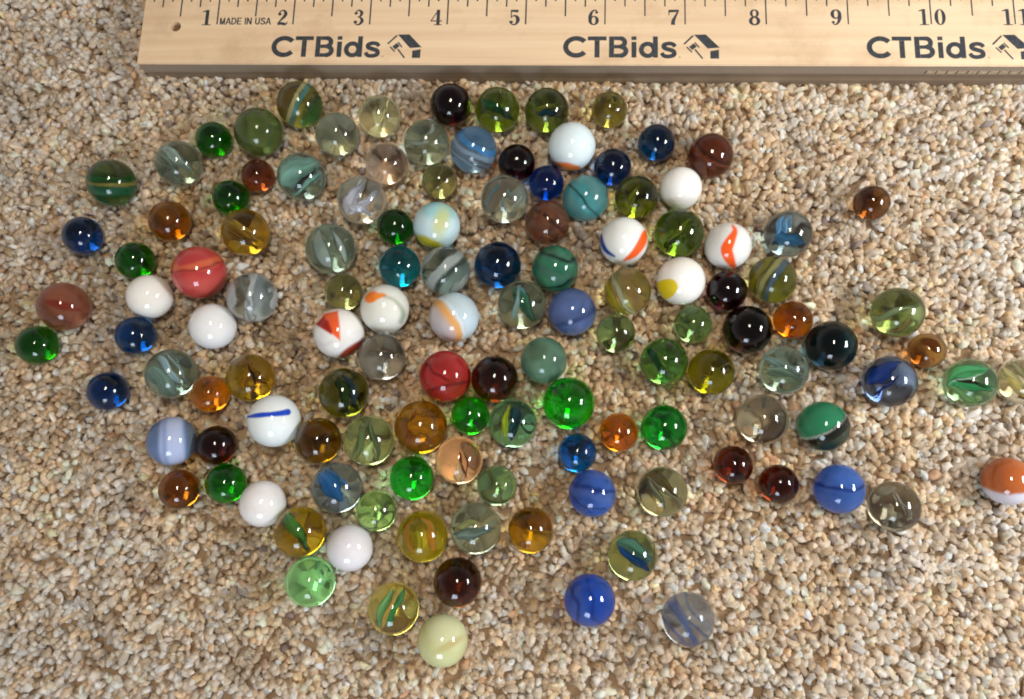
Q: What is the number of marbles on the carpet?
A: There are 126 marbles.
